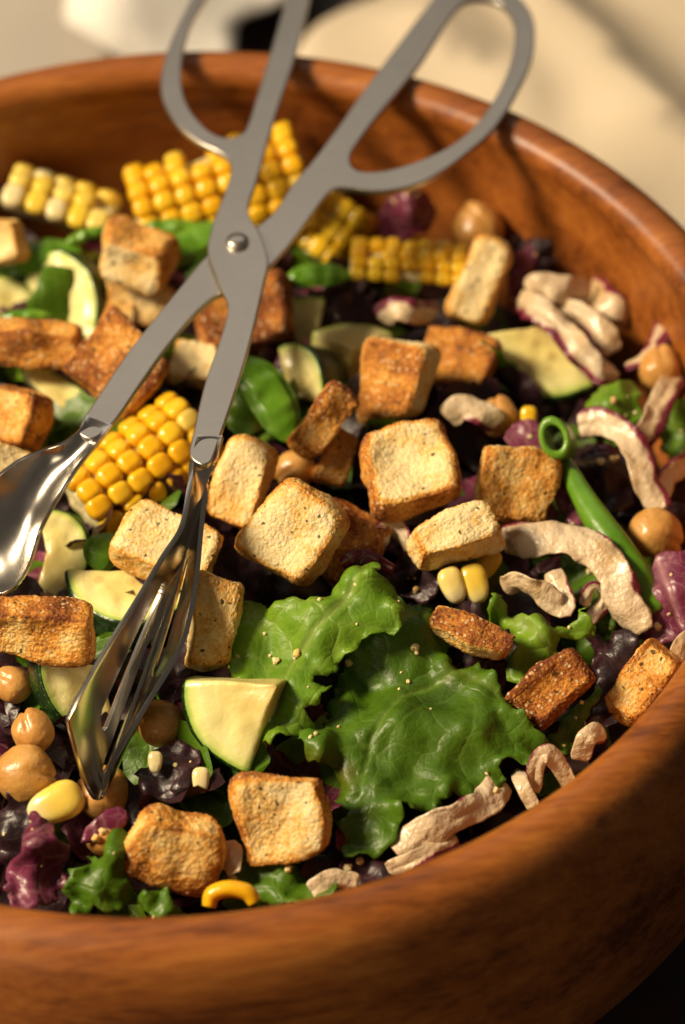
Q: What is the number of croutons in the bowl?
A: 28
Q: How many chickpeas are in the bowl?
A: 11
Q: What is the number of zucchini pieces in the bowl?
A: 11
